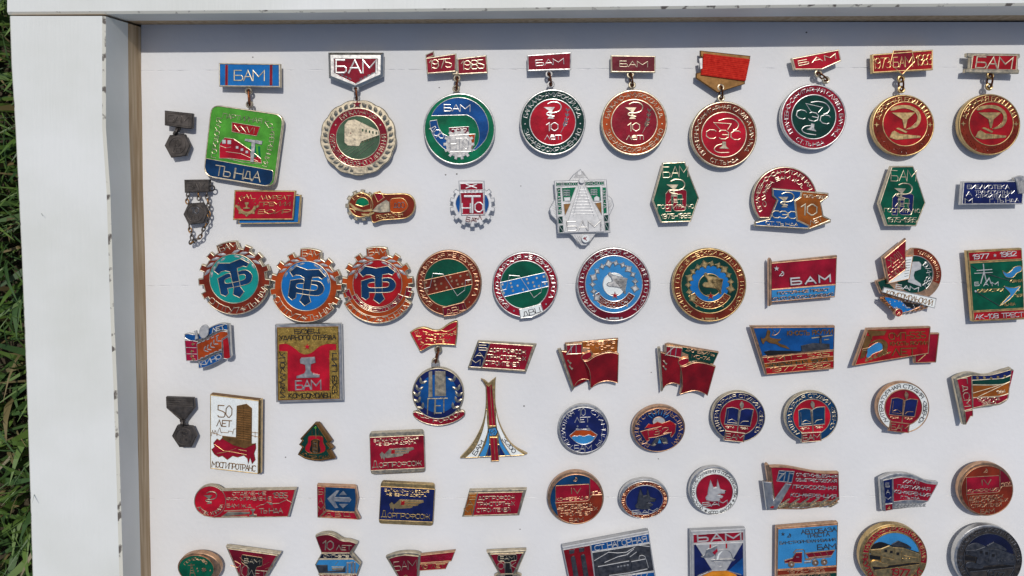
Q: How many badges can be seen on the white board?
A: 68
